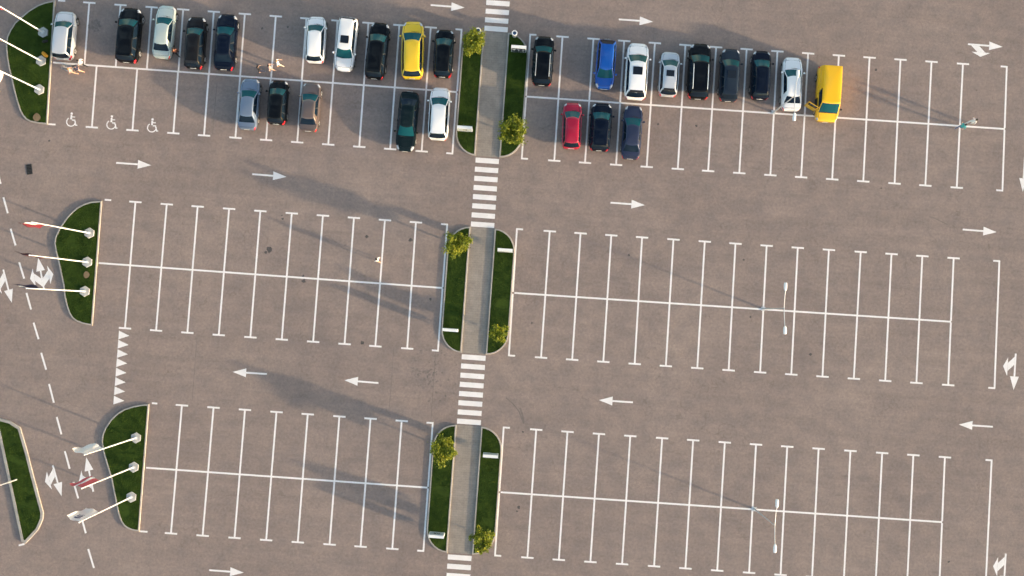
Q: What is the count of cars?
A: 27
